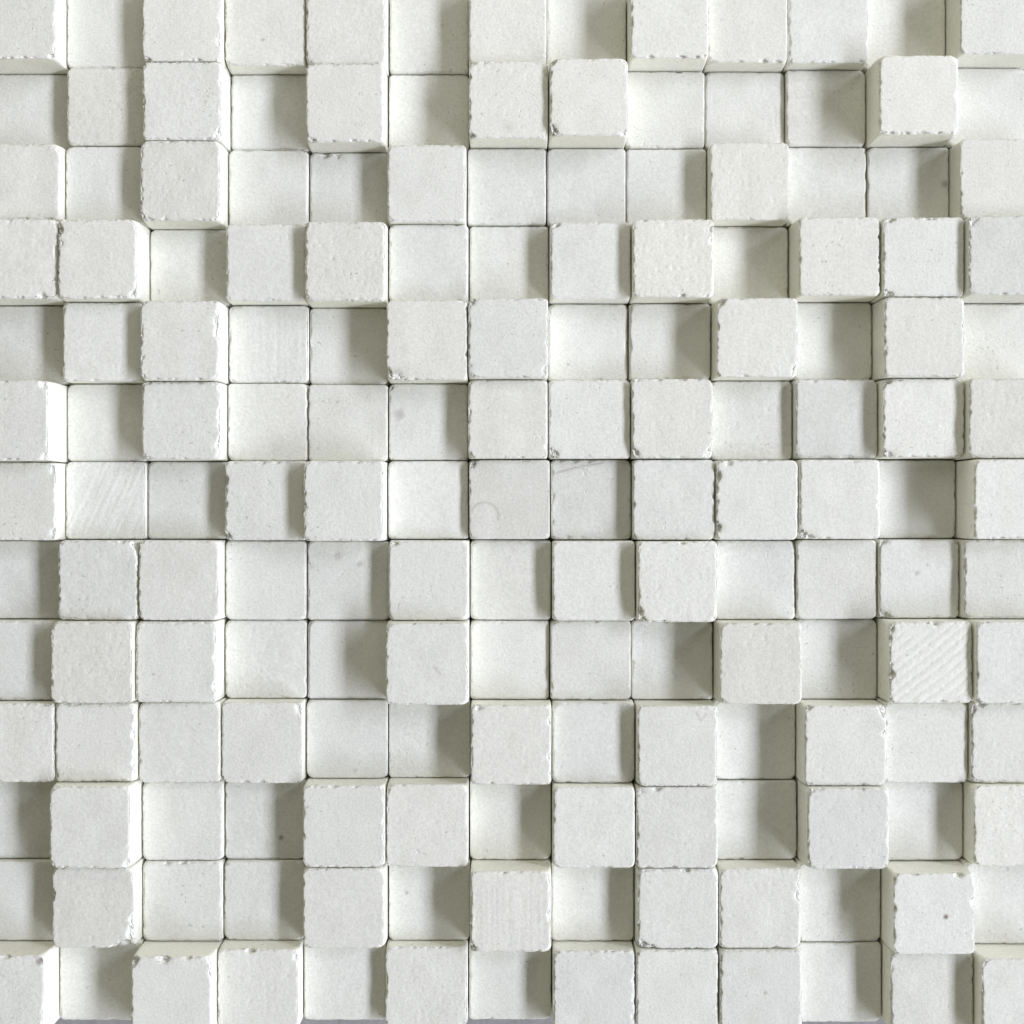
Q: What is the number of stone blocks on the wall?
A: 169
